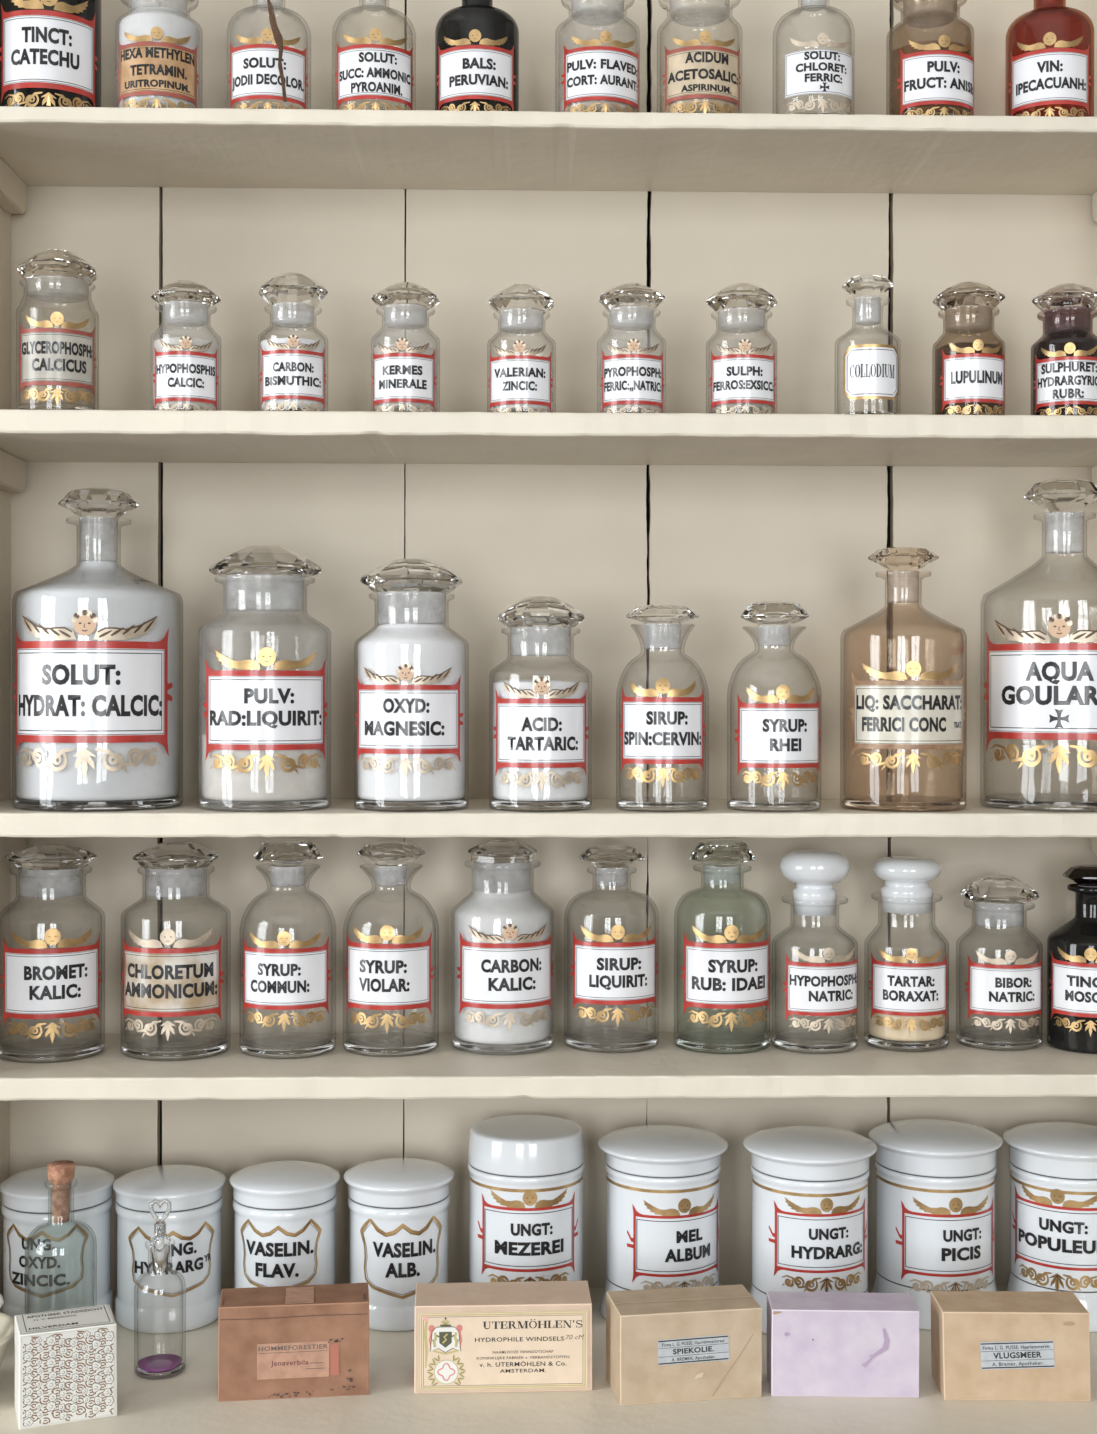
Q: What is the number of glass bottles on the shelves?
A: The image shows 41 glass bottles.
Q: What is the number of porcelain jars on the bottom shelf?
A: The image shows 9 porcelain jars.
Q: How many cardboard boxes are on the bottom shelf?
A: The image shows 6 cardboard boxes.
